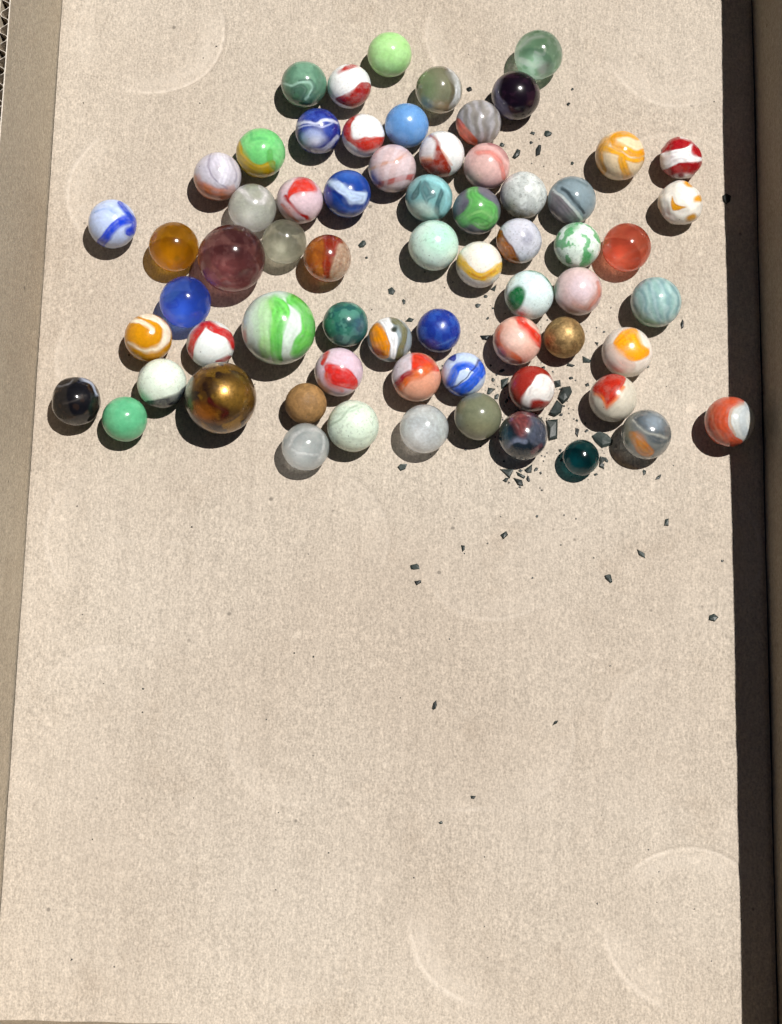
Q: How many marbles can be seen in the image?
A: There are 66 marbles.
